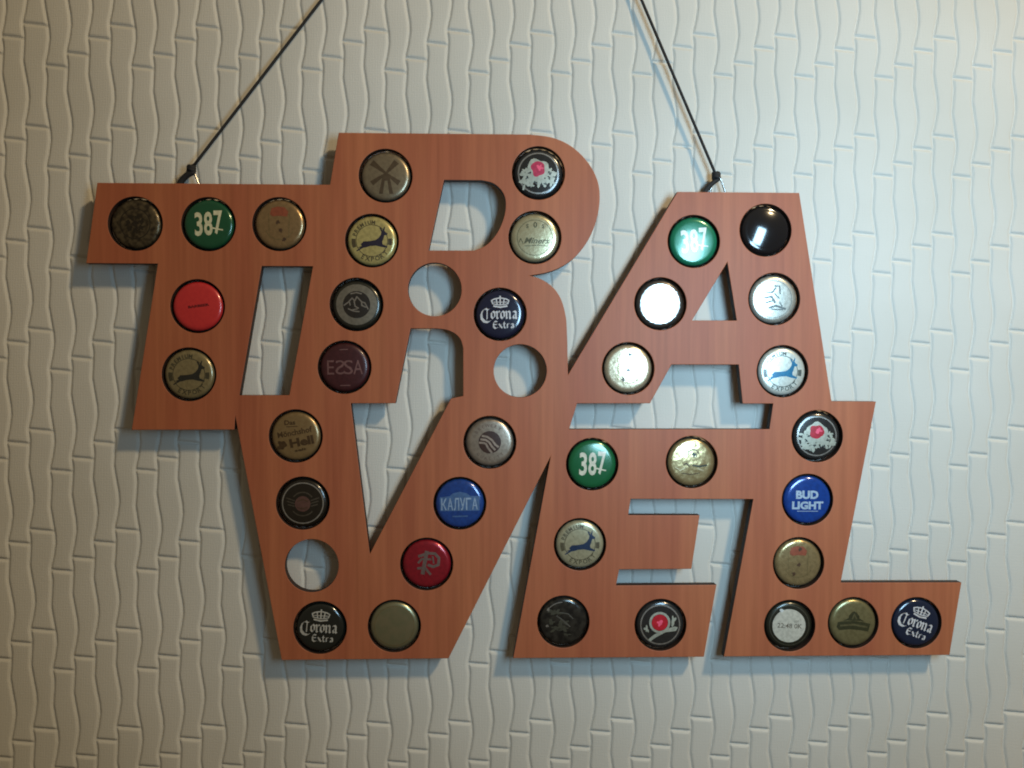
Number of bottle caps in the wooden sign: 36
